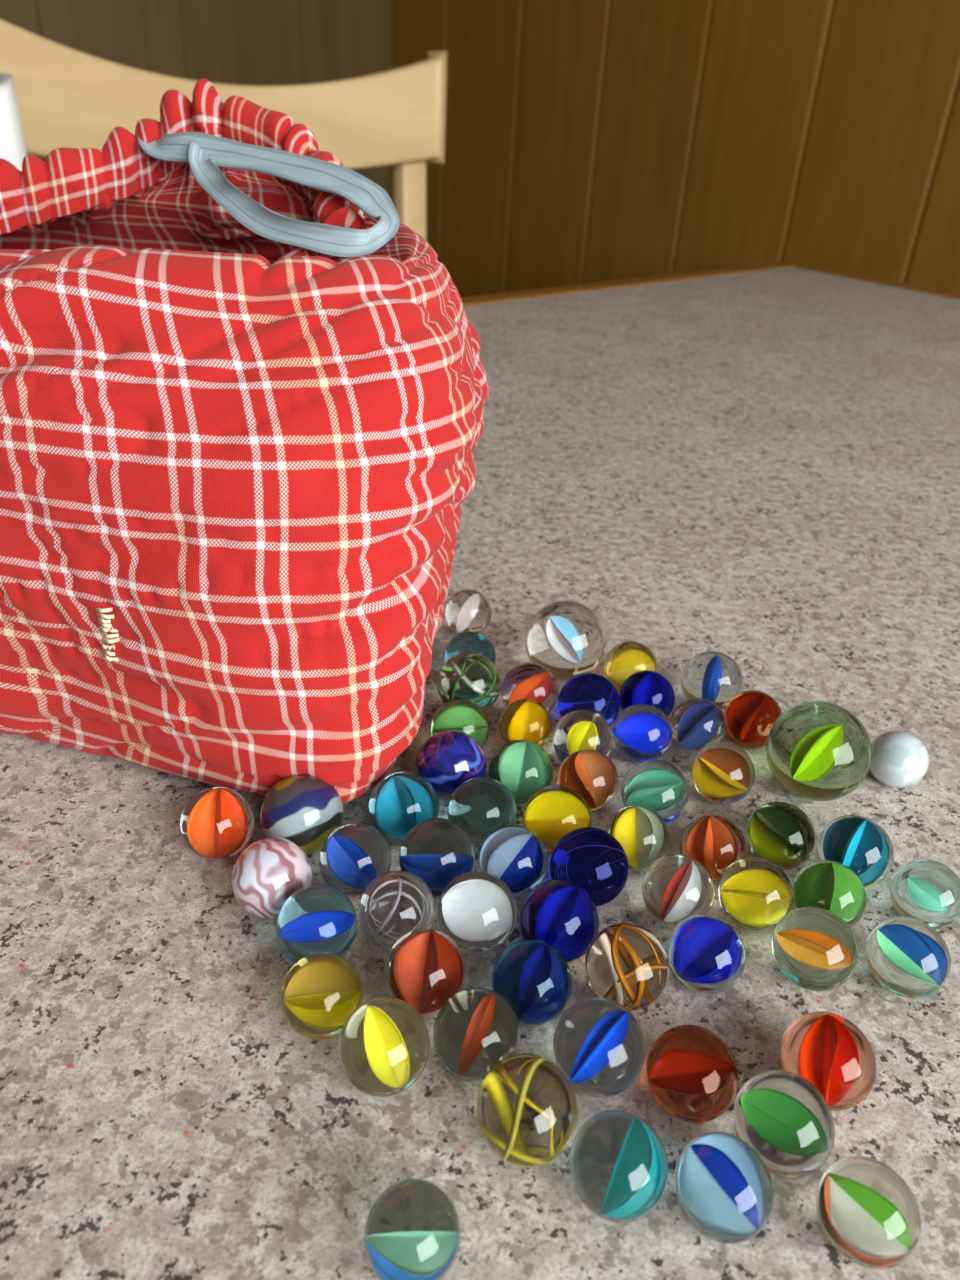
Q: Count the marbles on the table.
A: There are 62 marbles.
